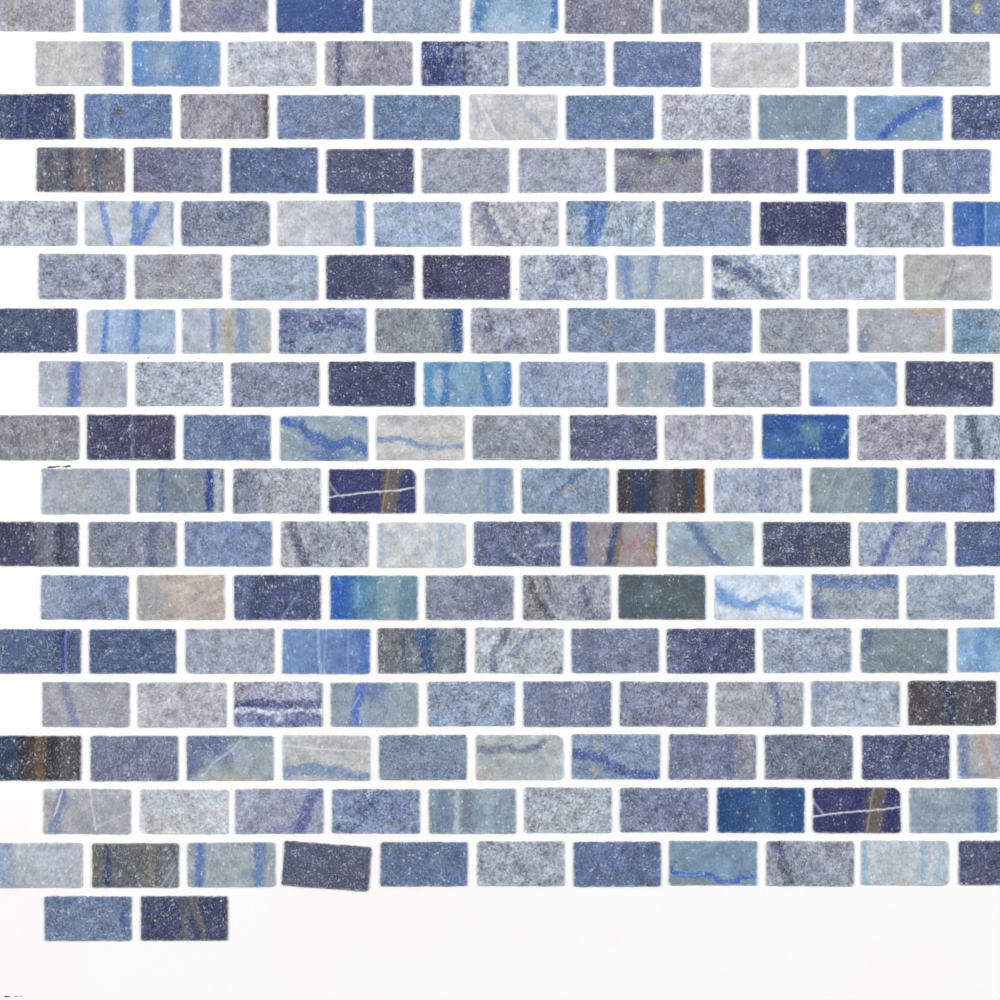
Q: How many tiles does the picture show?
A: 181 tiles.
